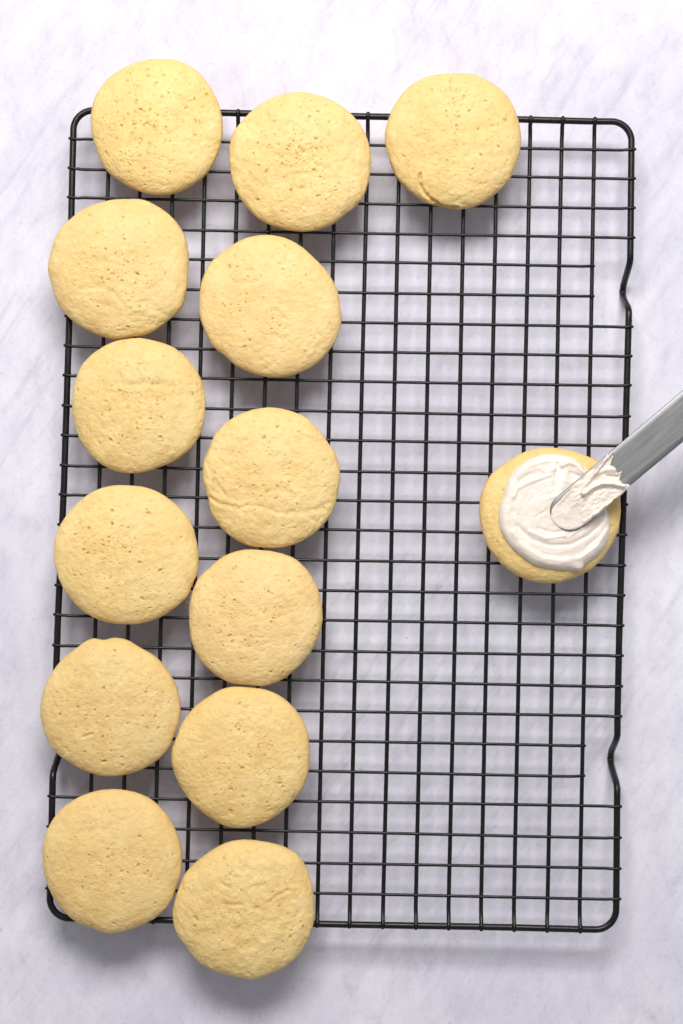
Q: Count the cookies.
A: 14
